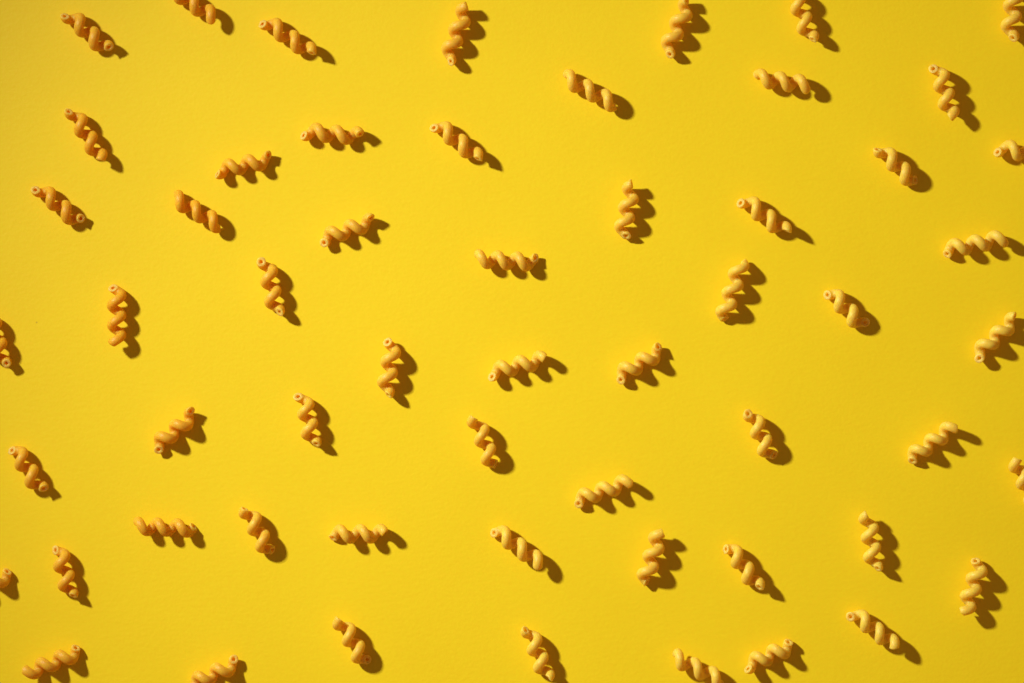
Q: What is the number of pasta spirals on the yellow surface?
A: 57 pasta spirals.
